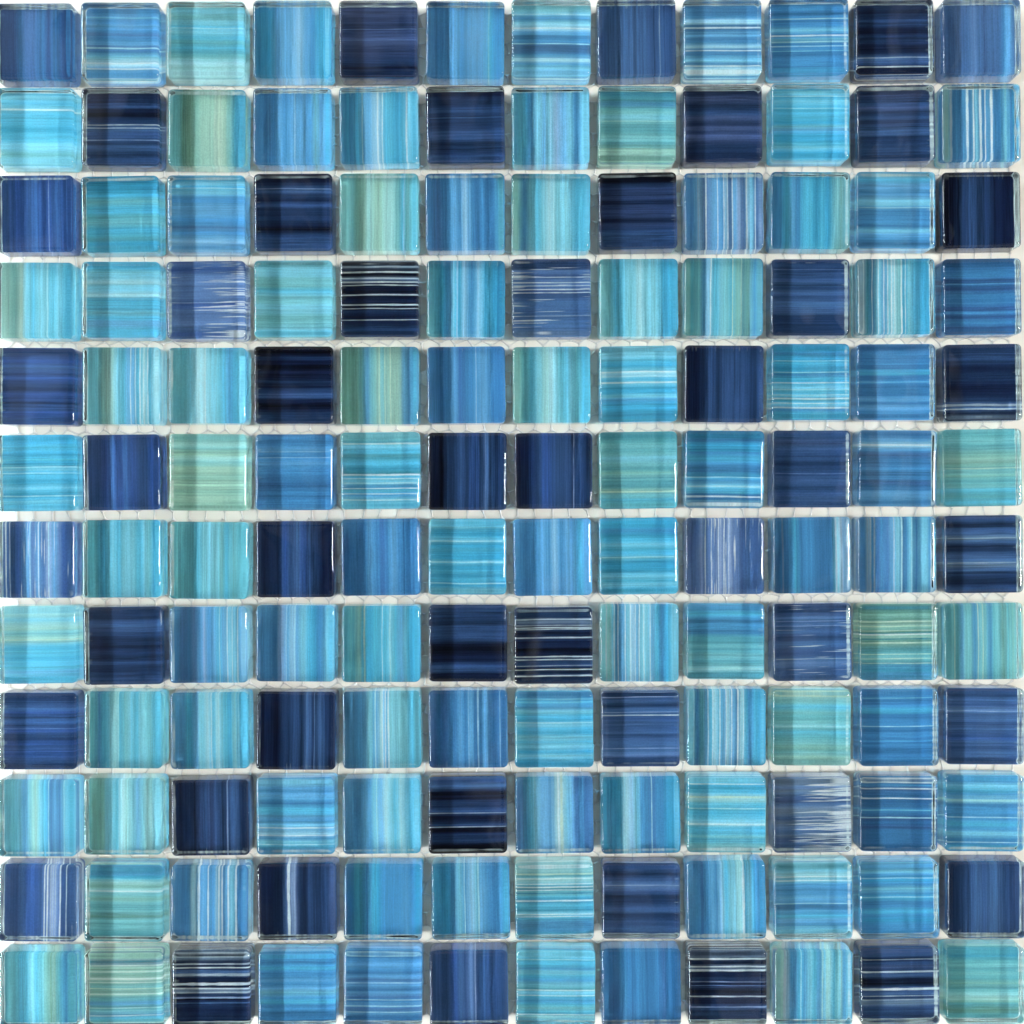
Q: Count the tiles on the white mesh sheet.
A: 144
